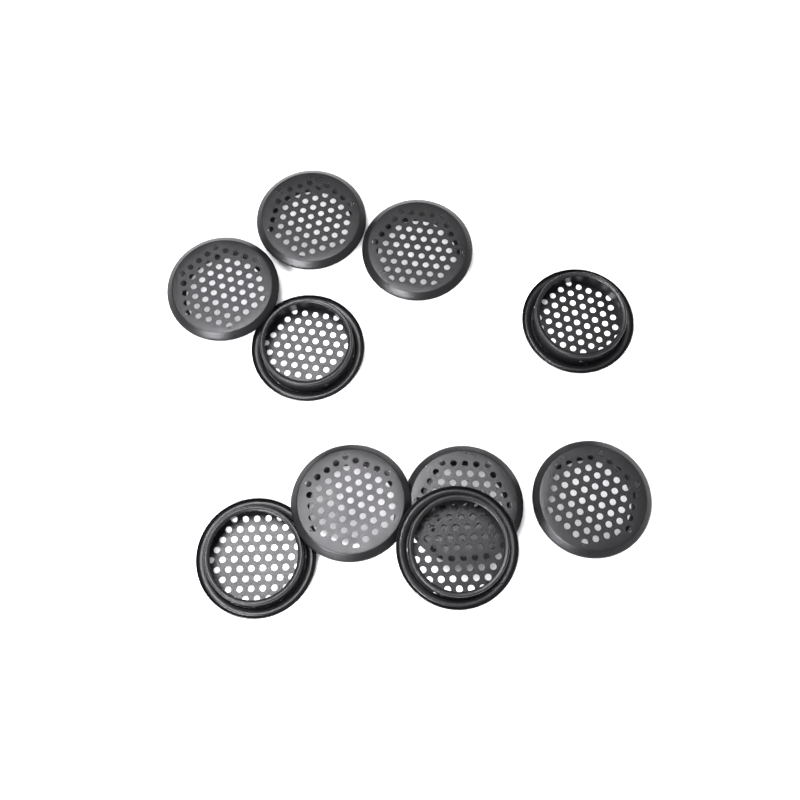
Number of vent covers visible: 10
